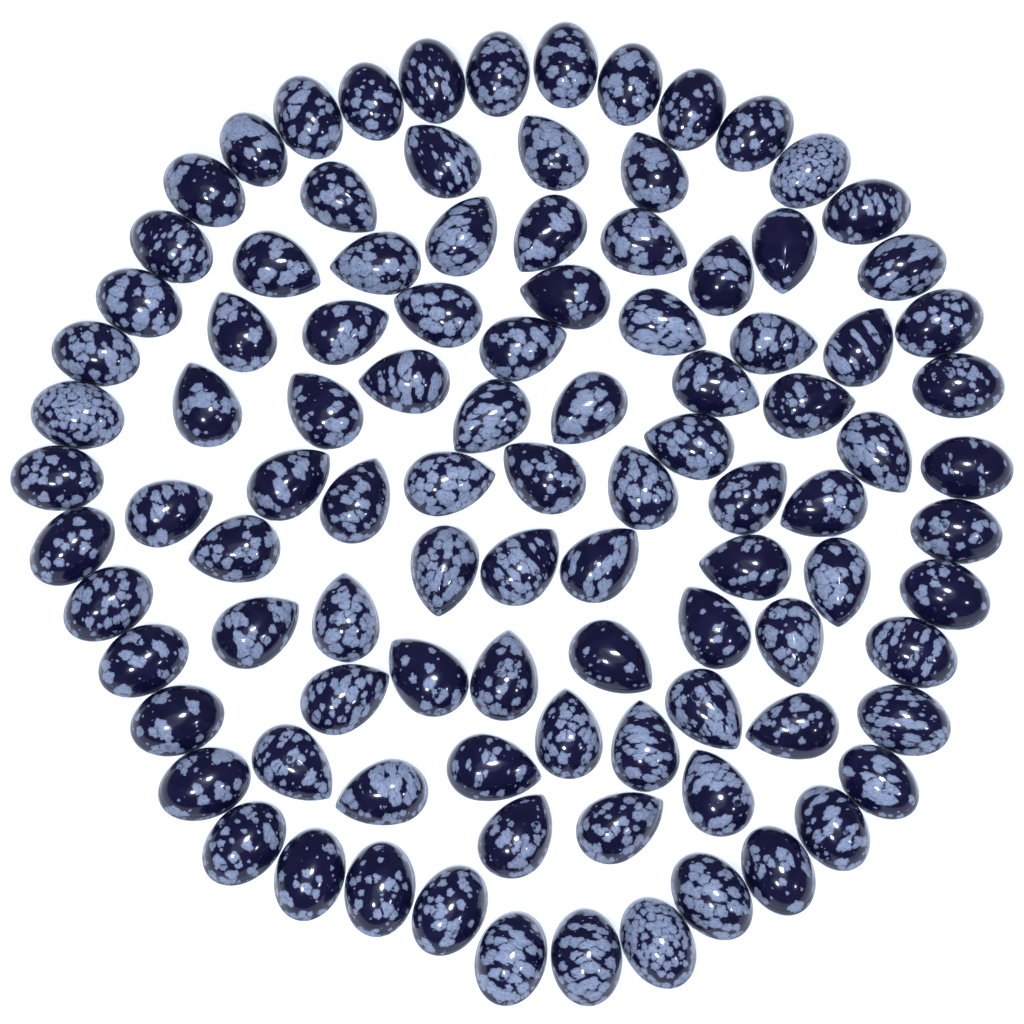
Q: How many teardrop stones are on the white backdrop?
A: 60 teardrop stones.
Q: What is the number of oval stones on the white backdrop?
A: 41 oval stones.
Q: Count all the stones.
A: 101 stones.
